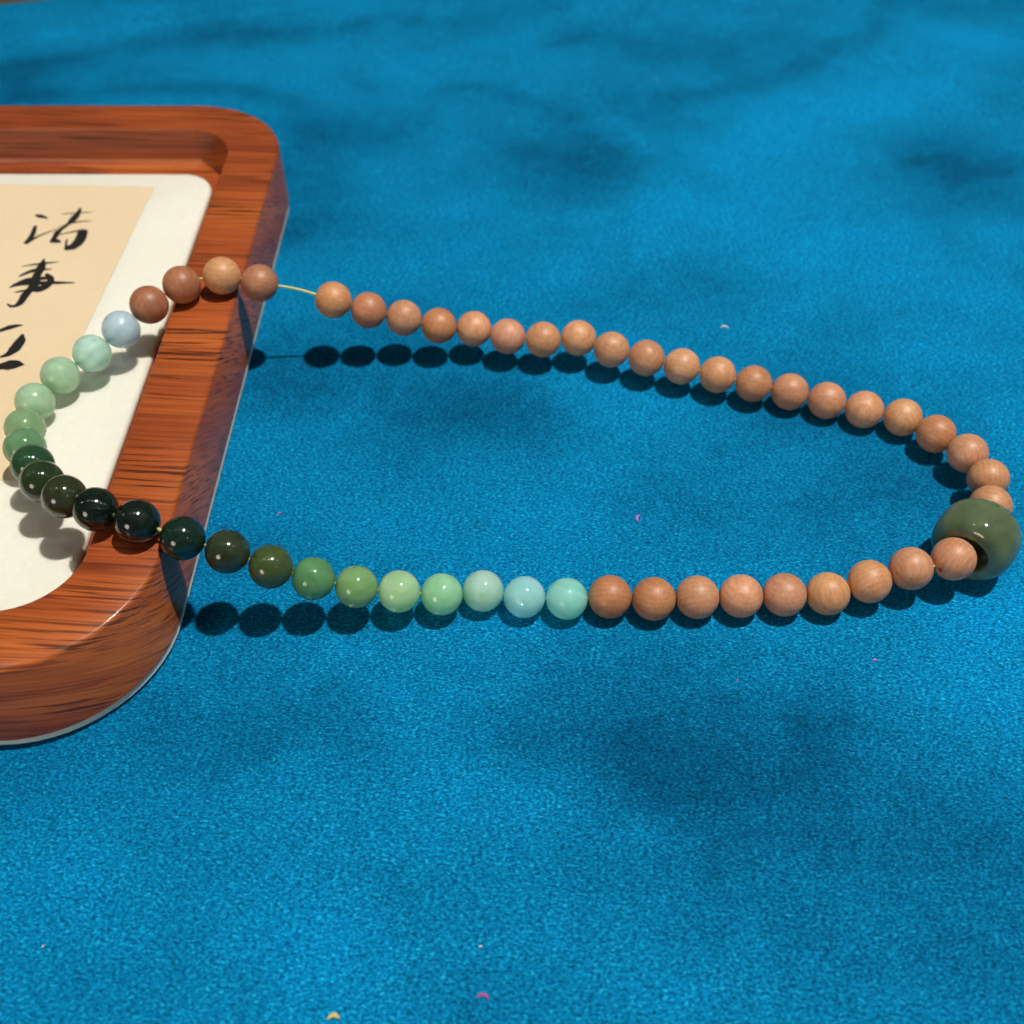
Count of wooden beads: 34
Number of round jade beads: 21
